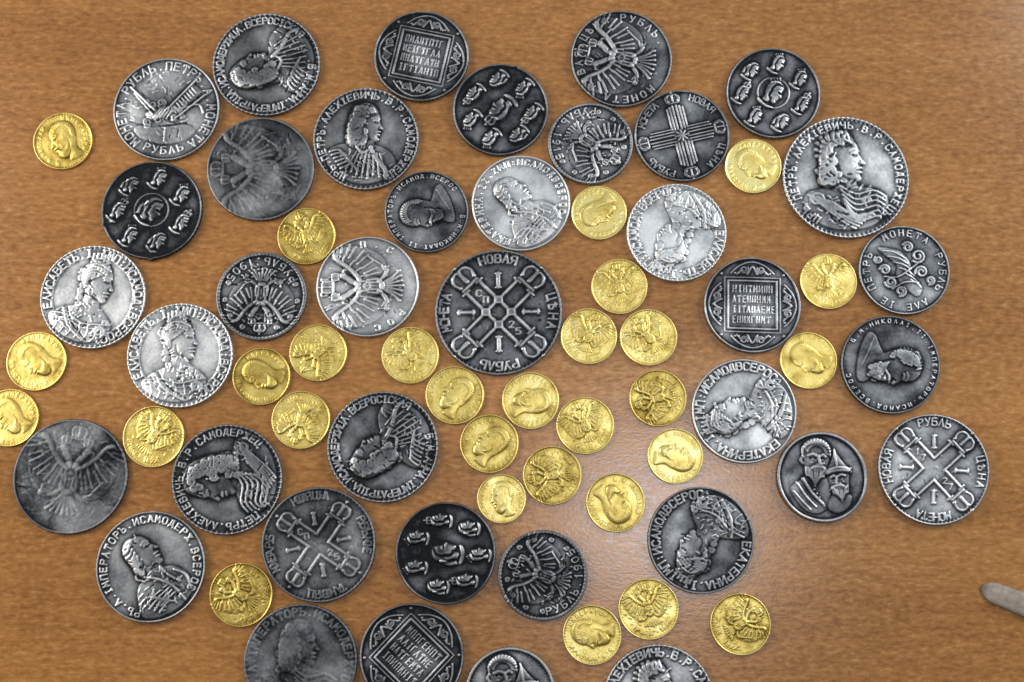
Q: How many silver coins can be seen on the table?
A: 38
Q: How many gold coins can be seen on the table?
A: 29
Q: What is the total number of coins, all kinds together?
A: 67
